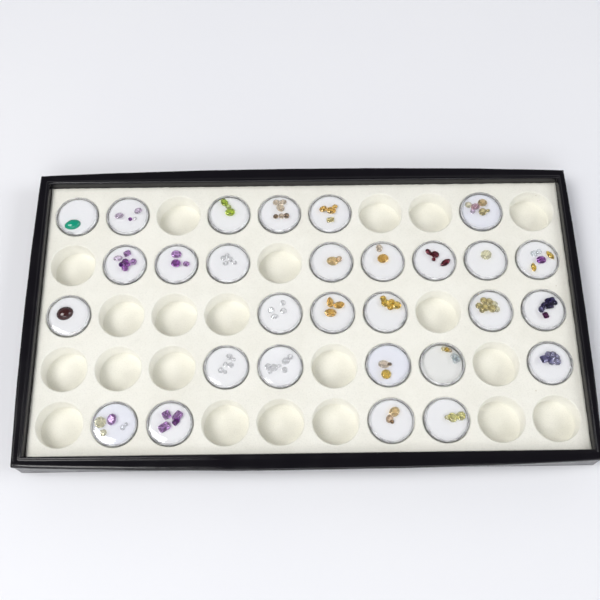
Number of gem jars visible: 29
